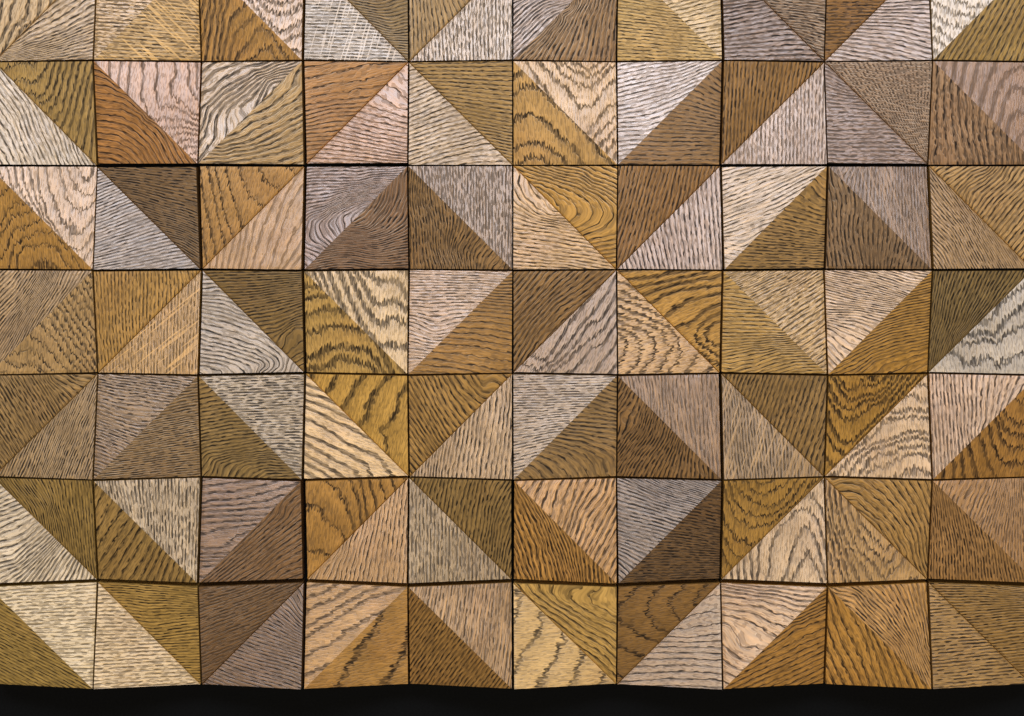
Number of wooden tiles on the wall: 70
